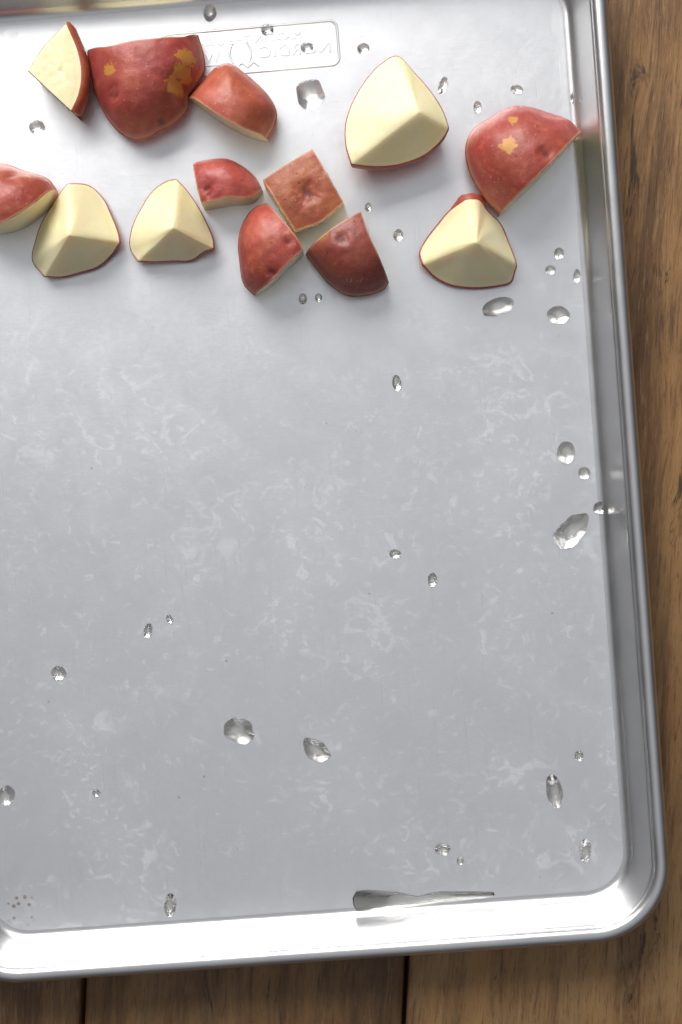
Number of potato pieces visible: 13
